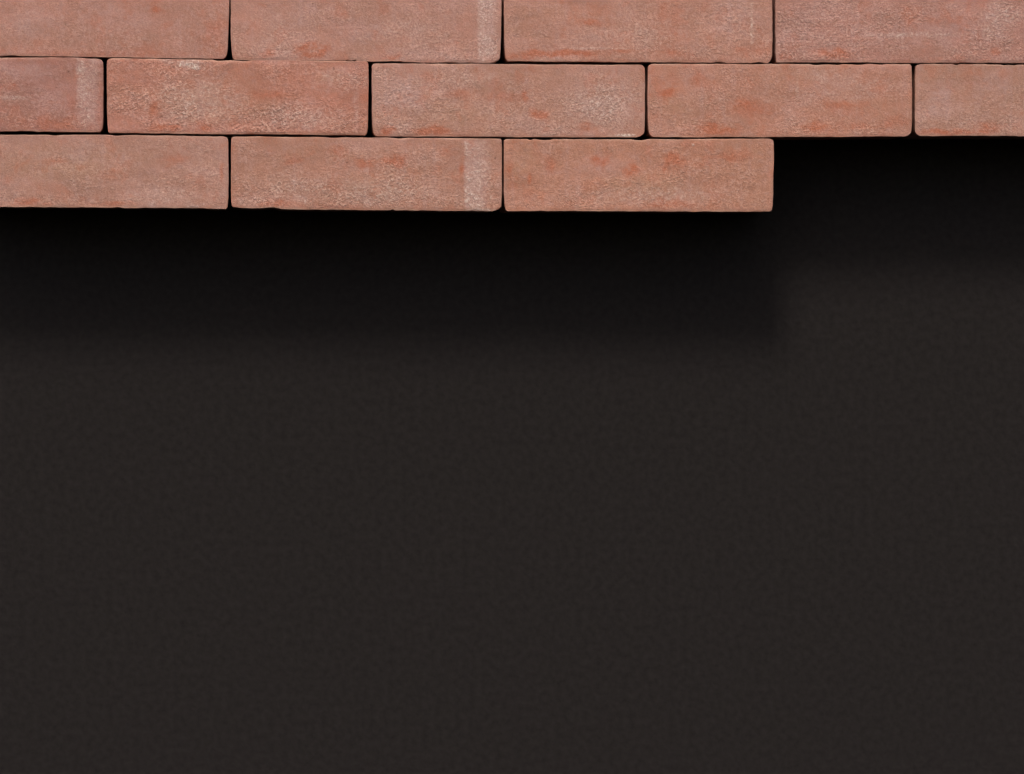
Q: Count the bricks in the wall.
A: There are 12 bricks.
